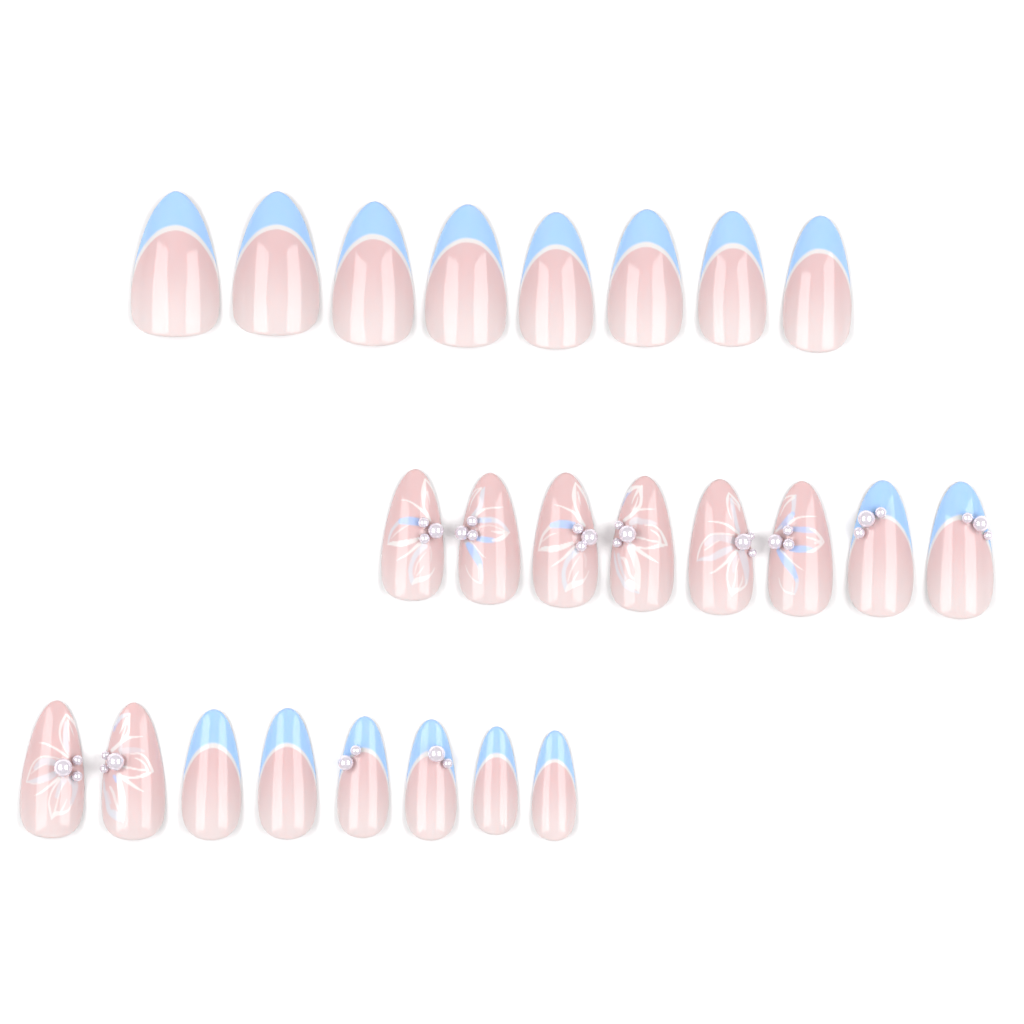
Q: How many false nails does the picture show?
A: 24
